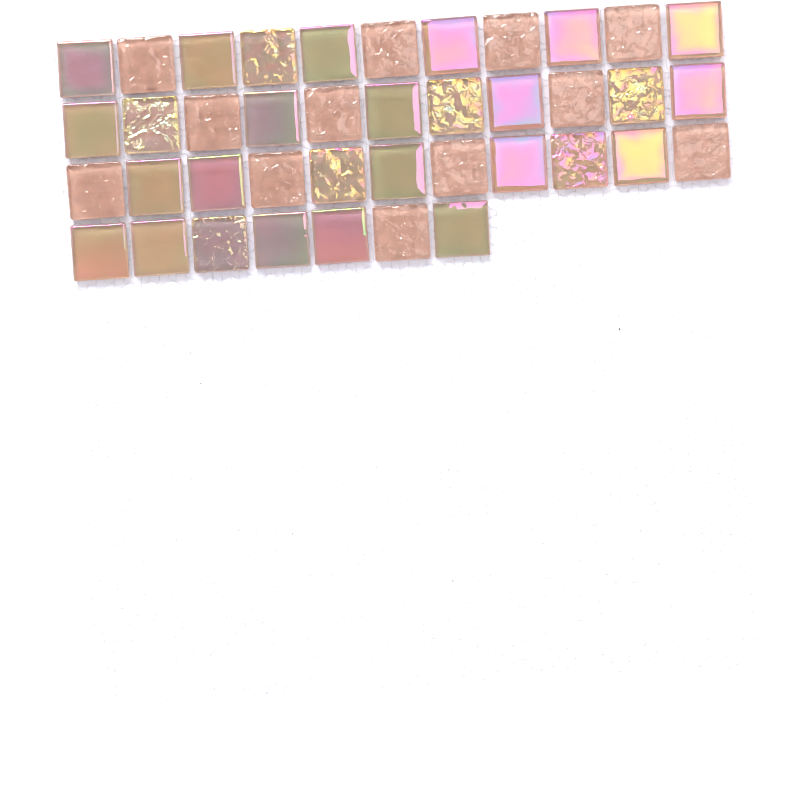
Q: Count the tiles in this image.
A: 40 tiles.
